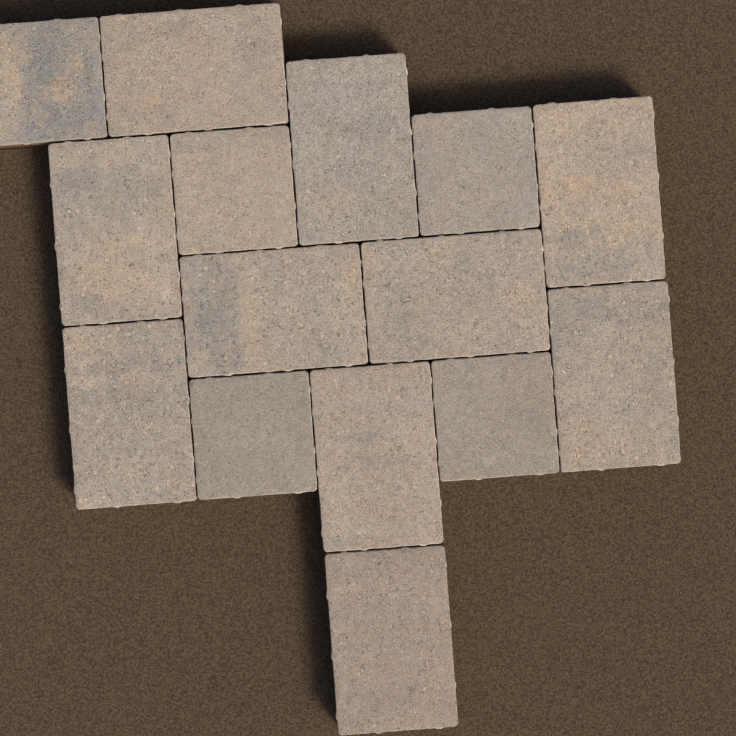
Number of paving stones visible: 15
